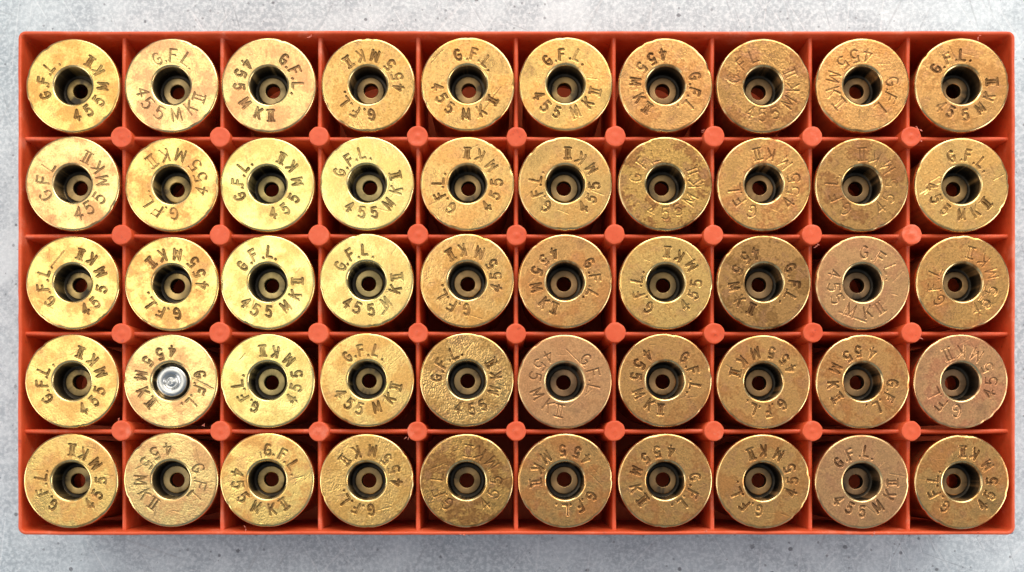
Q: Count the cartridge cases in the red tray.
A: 50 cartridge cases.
